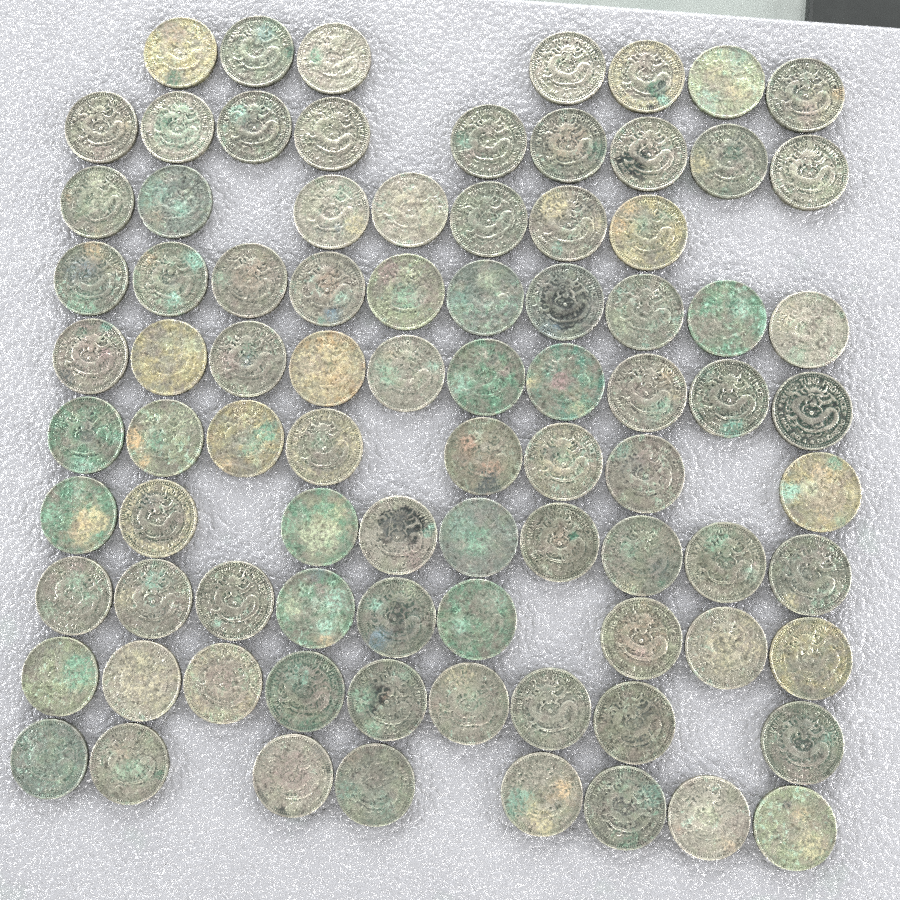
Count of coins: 86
